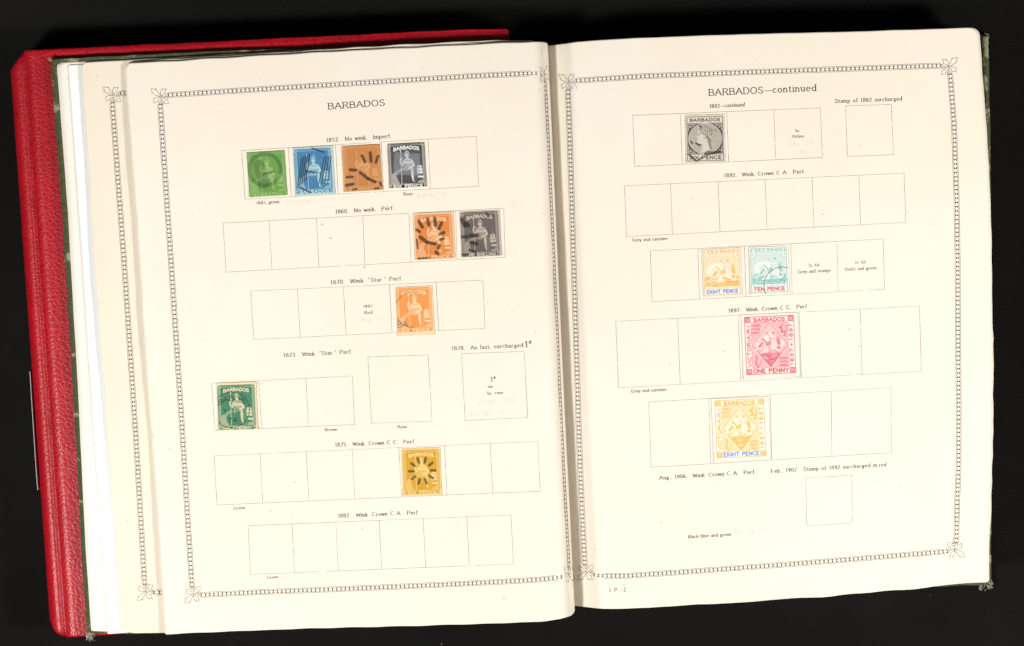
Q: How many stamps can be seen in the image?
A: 14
